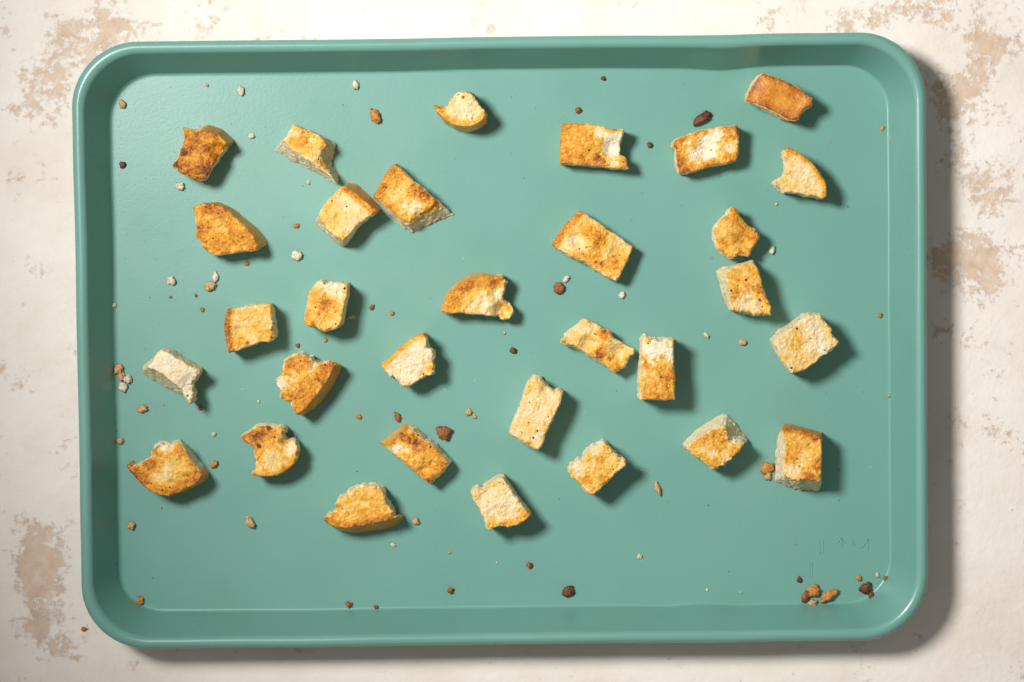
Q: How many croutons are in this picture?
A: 31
